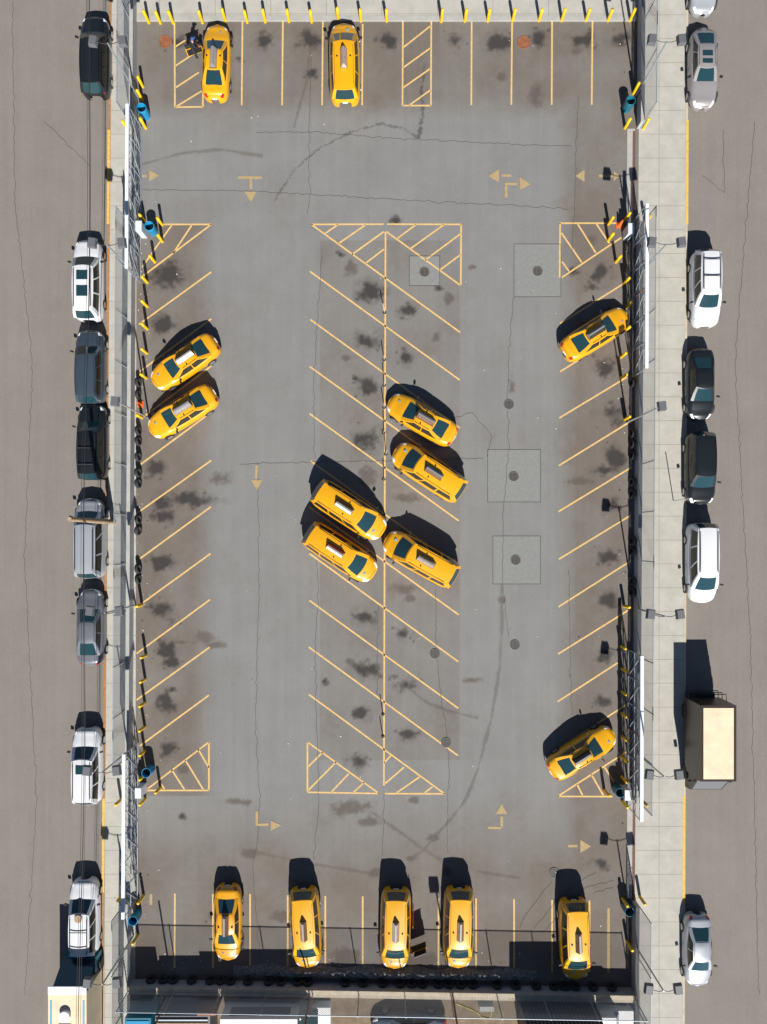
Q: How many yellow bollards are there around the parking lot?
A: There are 76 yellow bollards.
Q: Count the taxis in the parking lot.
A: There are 16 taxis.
